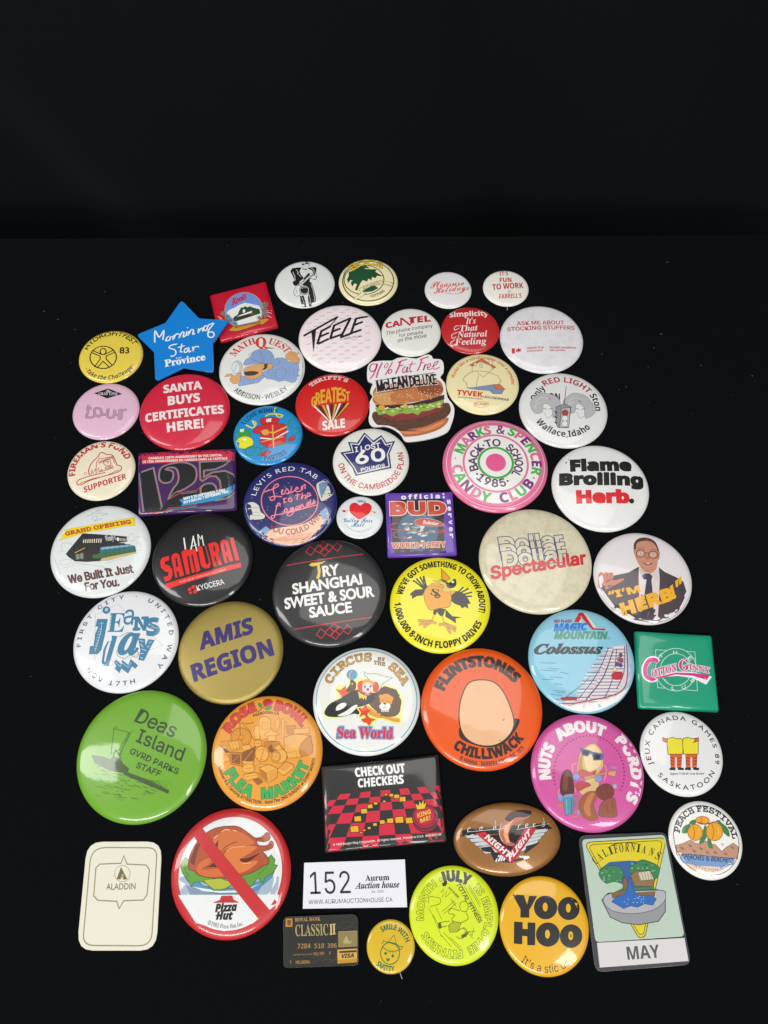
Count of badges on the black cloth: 49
